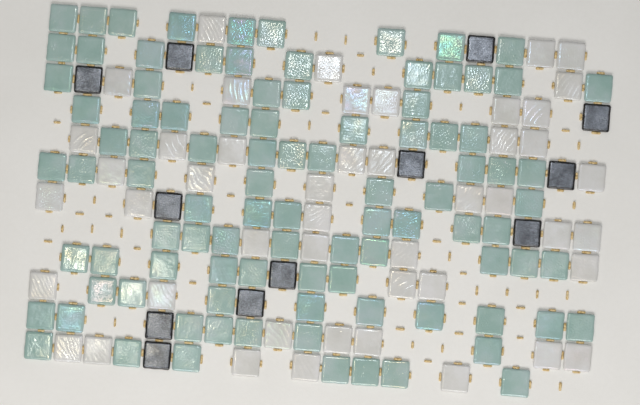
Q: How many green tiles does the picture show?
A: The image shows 96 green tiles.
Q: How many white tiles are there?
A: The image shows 47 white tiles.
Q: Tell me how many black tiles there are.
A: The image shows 12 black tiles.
